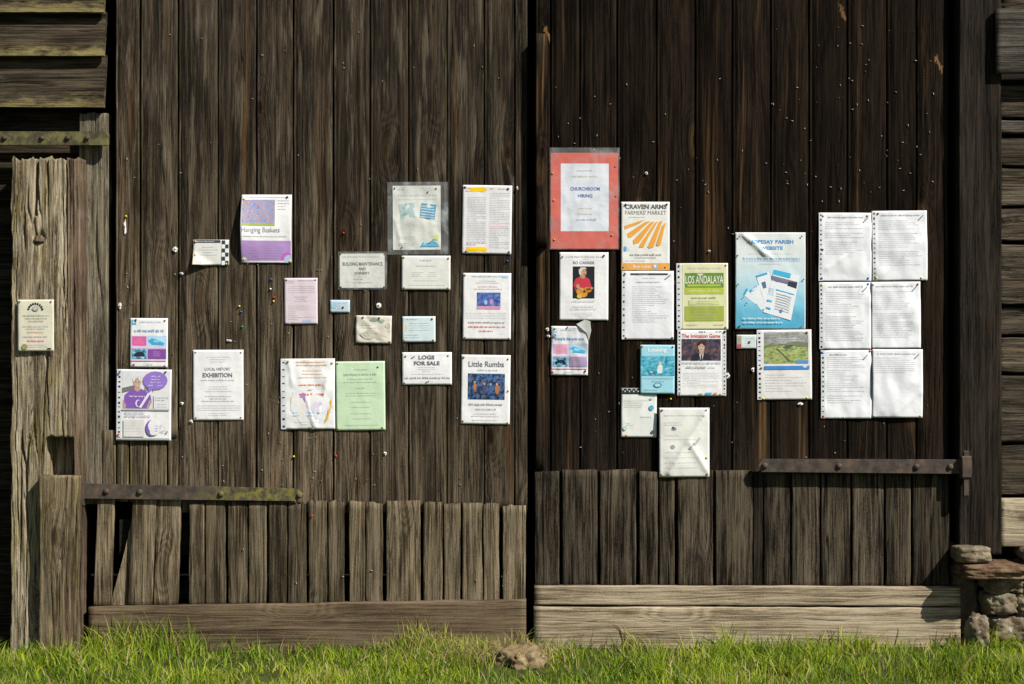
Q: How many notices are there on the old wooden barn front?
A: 38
